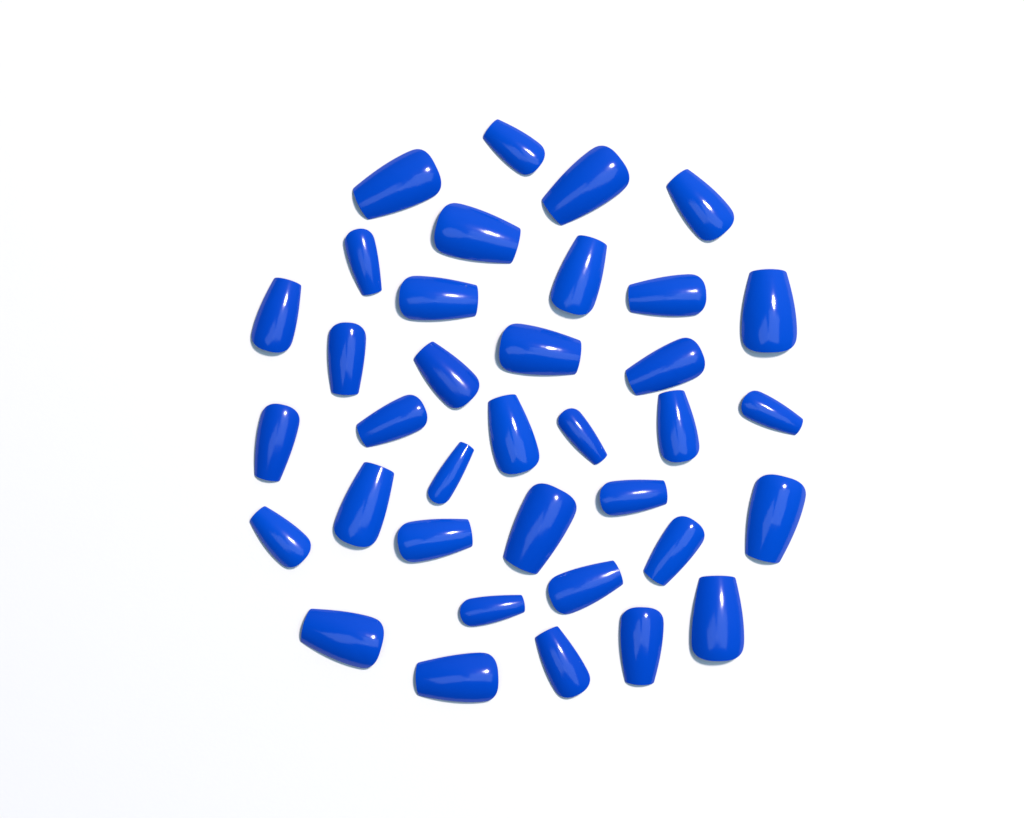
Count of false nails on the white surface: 36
